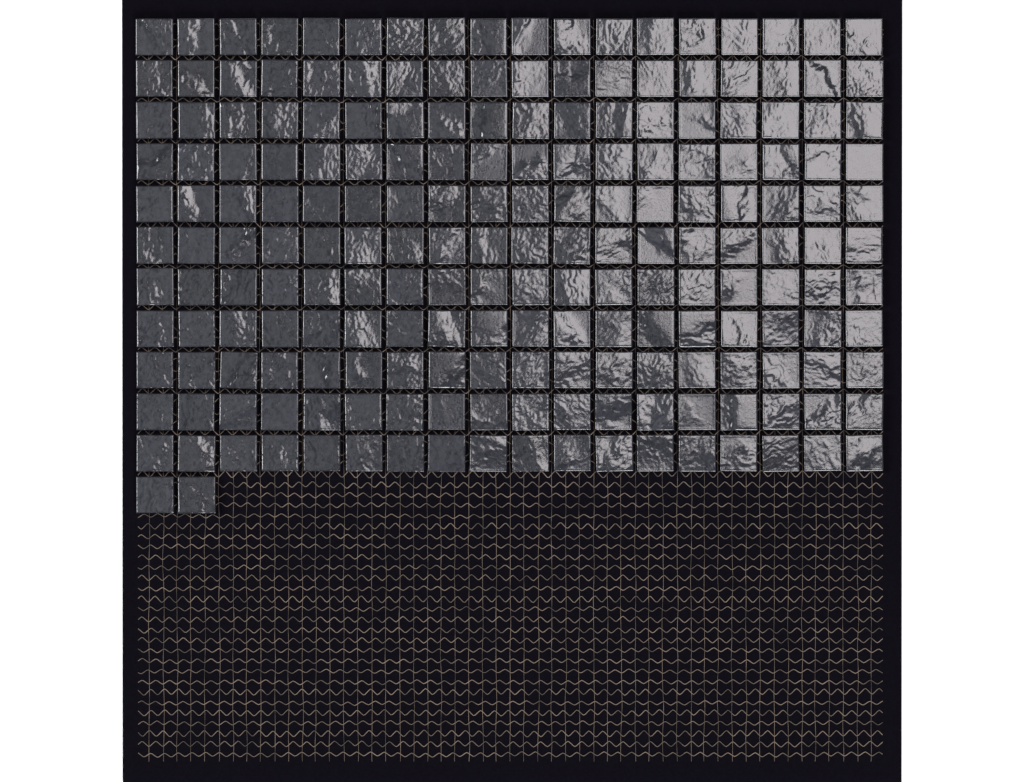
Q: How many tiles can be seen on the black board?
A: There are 200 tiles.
